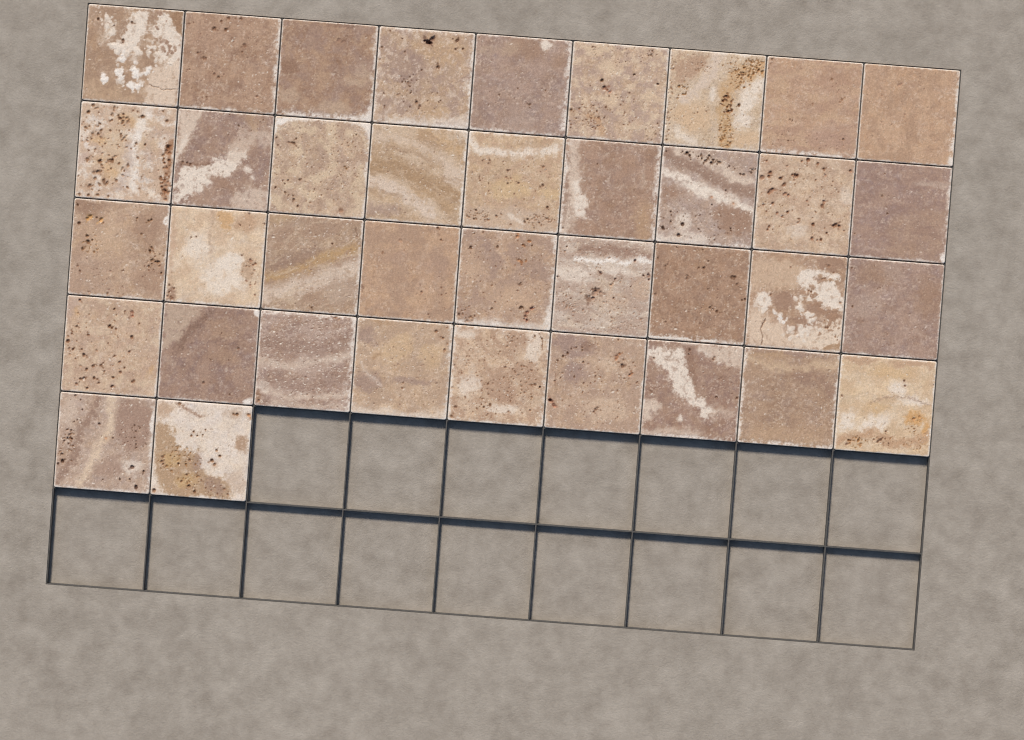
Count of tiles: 38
